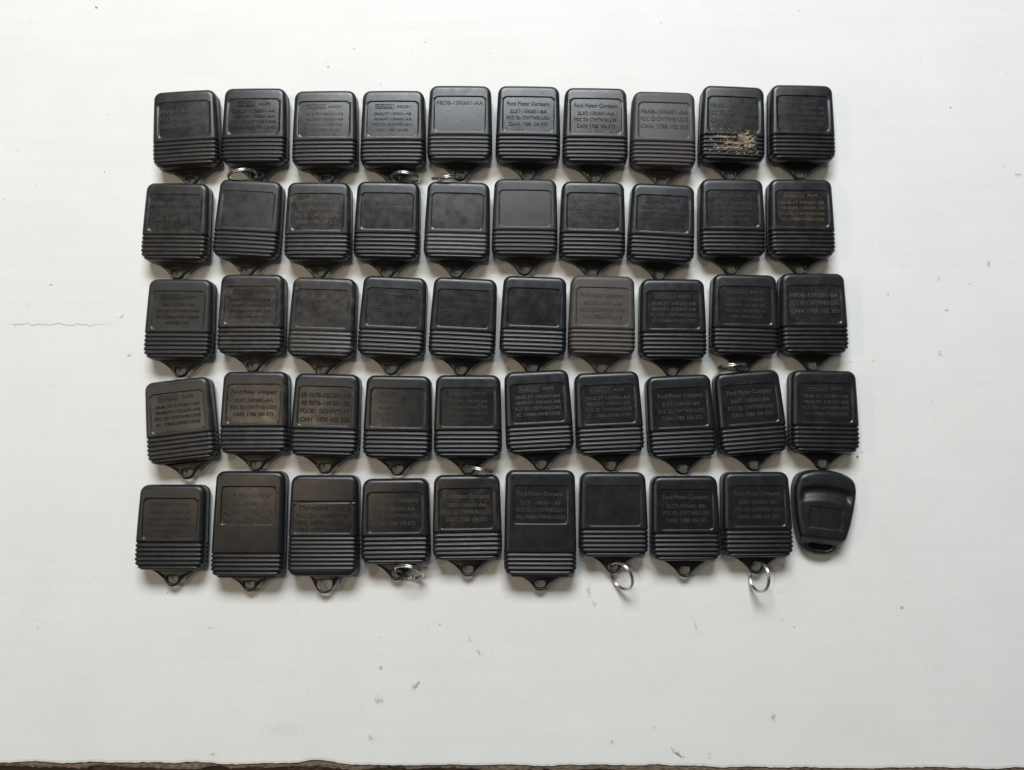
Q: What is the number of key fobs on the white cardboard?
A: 50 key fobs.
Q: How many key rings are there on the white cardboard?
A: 8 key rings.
